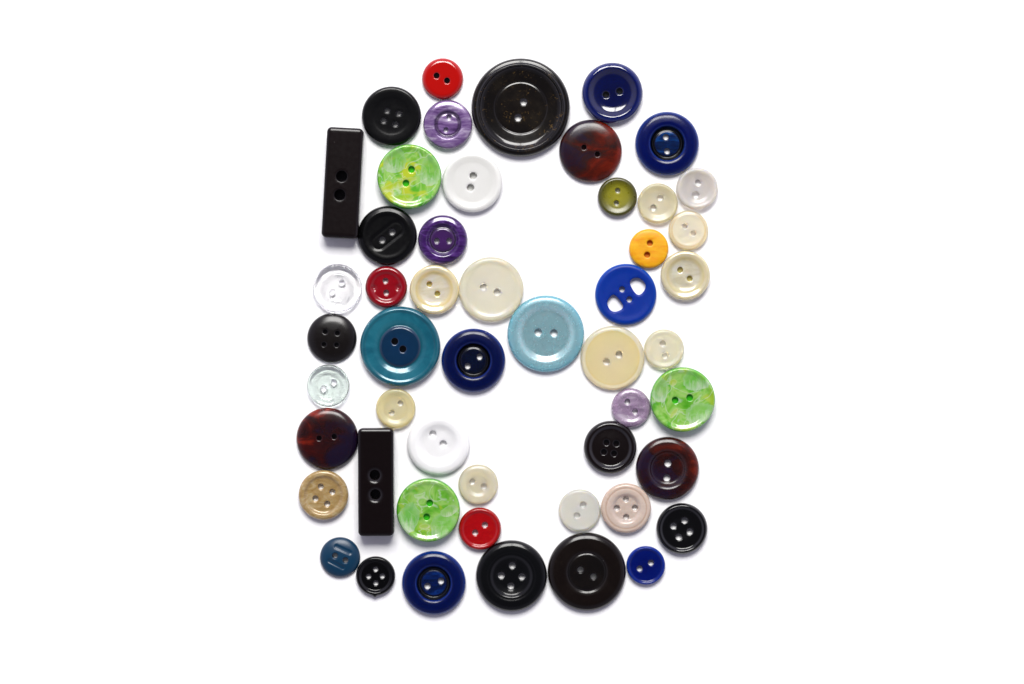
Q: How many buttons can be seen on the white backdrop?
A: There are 51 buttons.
